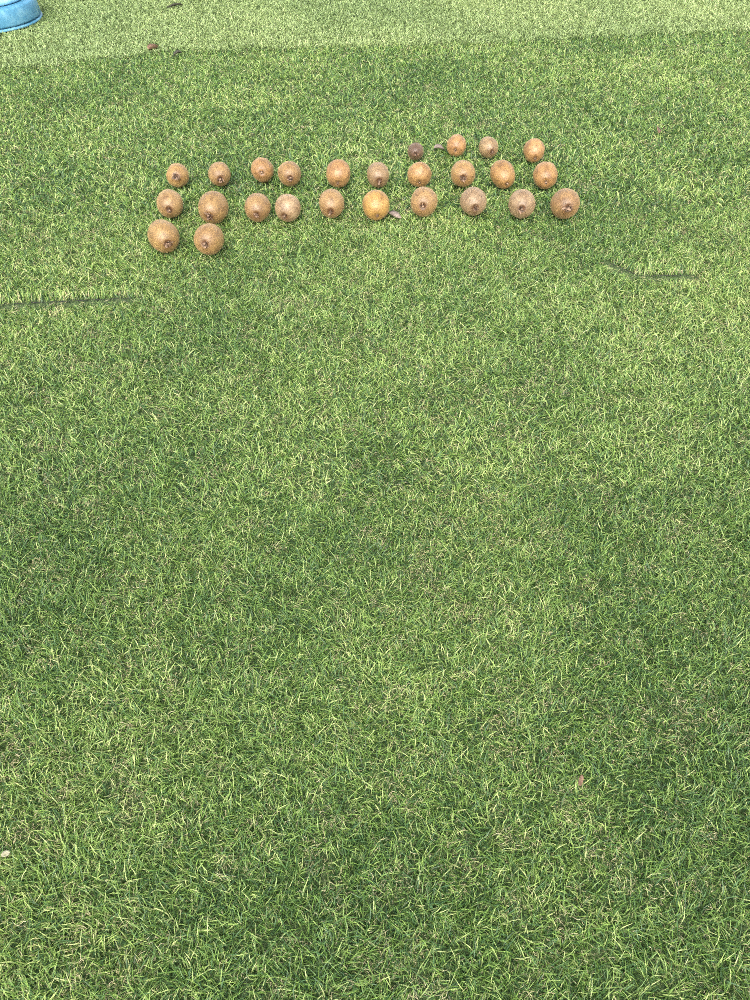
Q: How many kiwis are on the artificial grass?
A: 26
